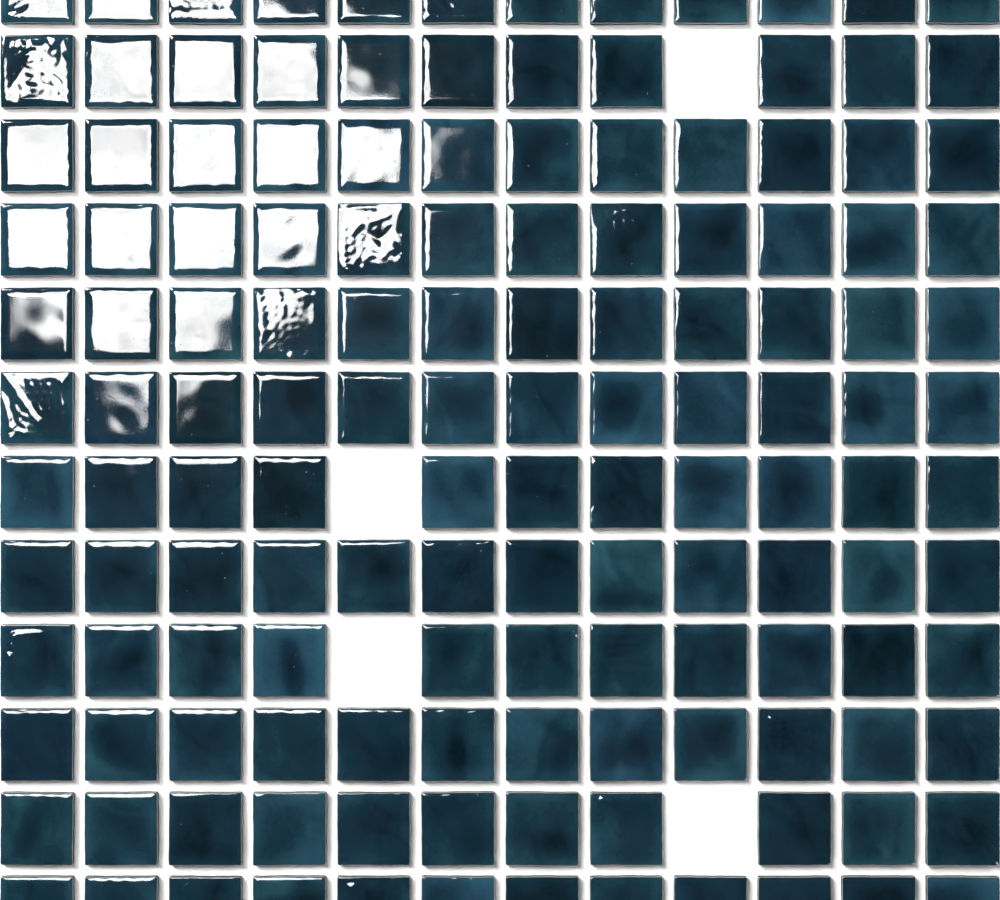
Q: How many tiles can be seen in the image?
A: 140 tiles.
